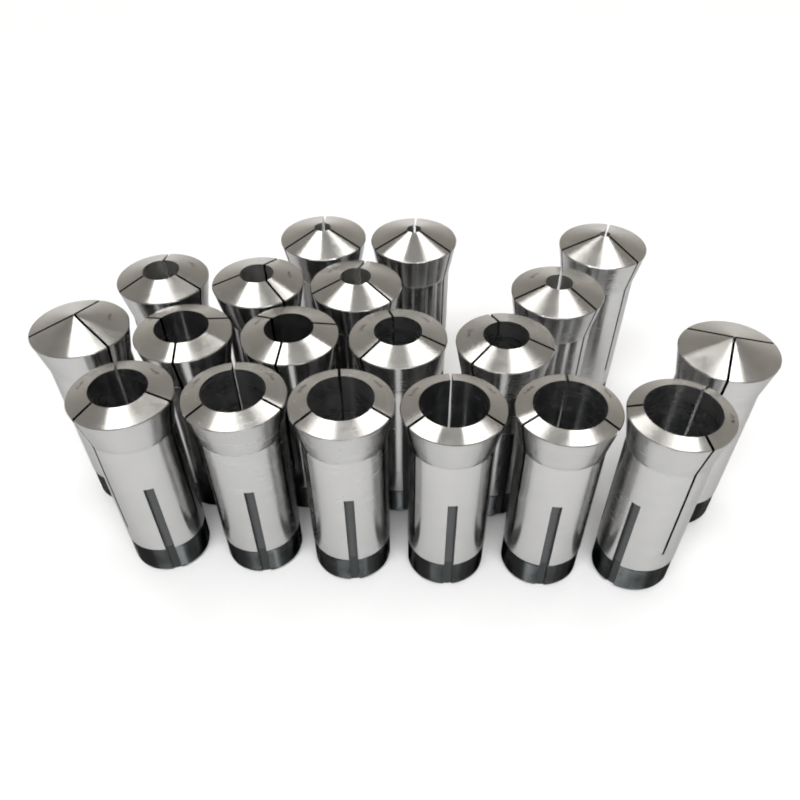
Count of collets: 19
